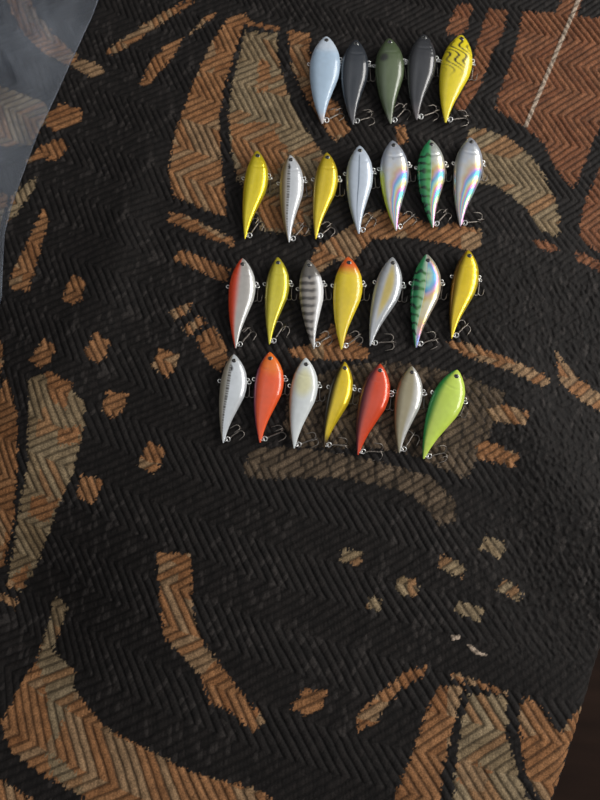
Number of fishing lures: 26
